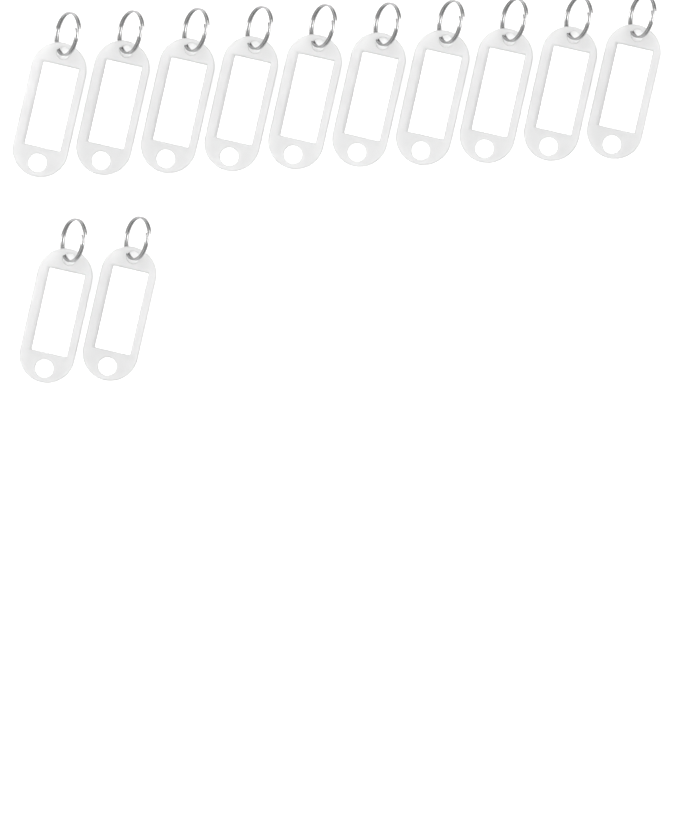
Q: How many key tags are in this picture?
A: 12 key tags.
